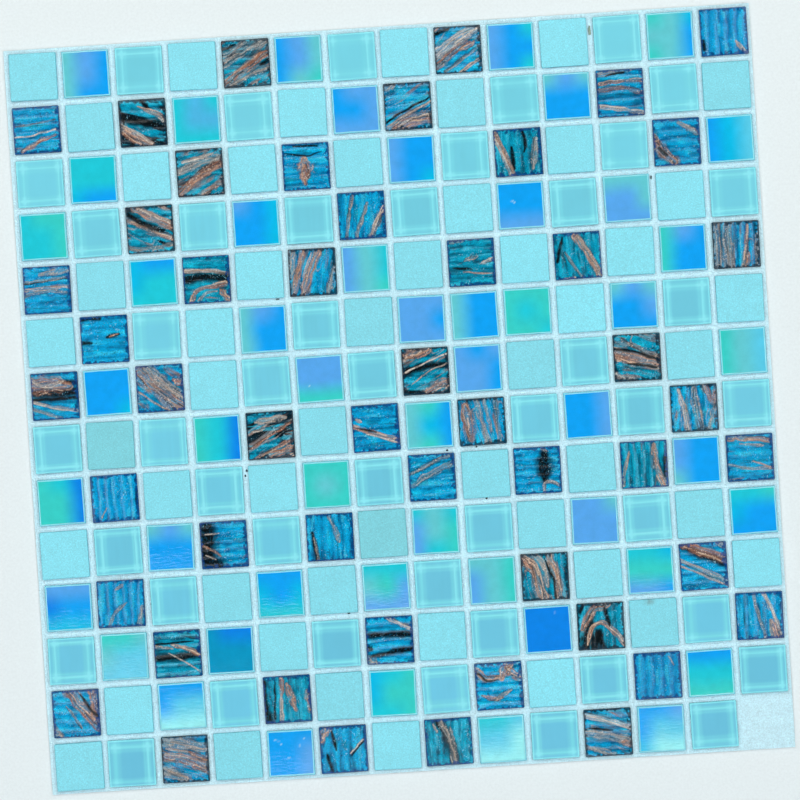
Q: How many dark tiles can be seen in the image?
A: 50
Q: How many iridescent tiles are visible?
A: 50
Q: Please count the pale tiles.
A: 95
